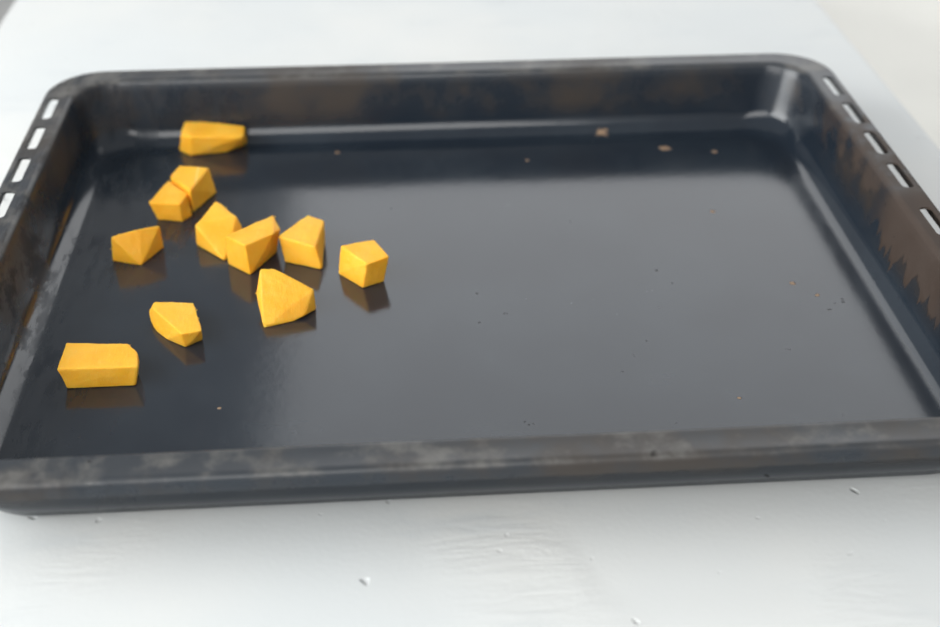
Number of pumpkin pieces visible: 11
